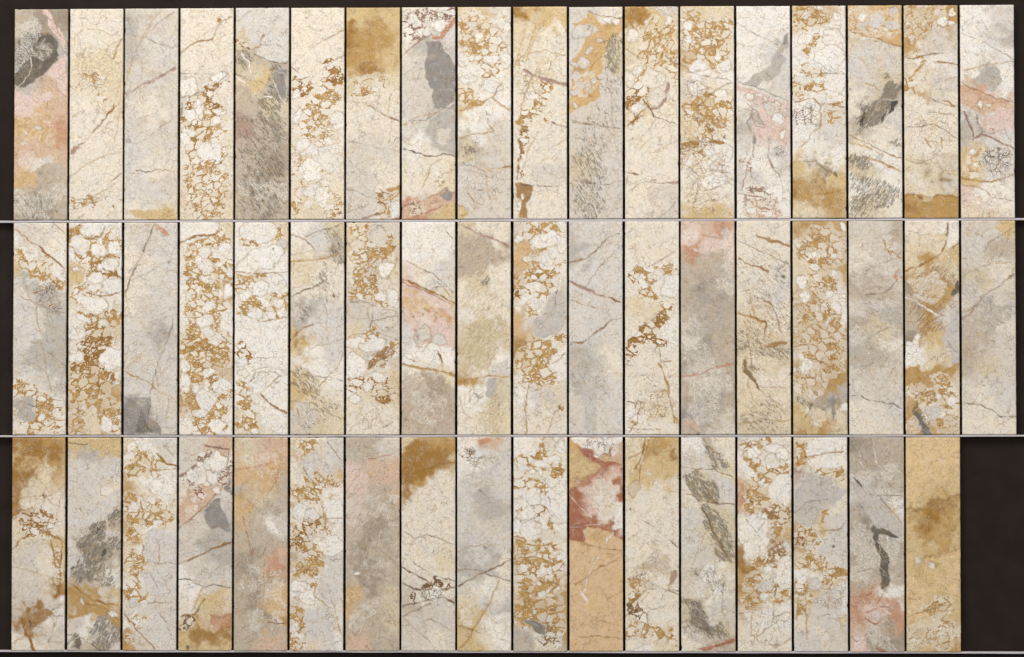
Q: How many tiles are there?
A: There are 53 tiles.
